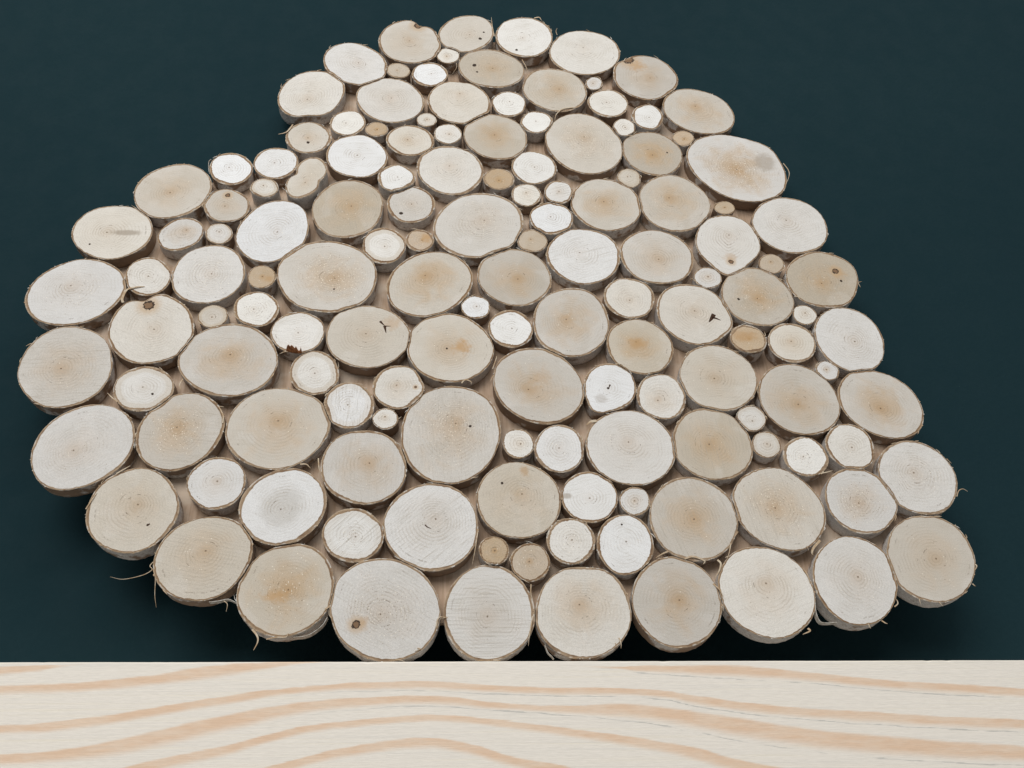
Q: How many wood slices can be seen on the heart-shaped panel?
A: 143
